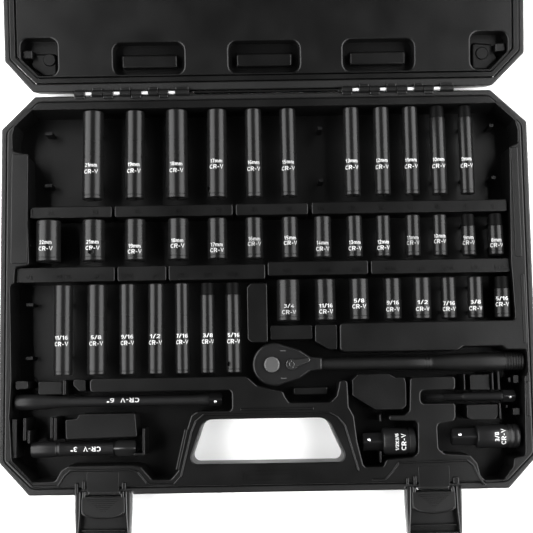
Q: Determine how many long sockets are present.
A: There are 18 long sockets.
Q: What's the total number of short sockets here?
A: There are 22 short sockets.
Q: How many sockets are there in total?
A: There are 40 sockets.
